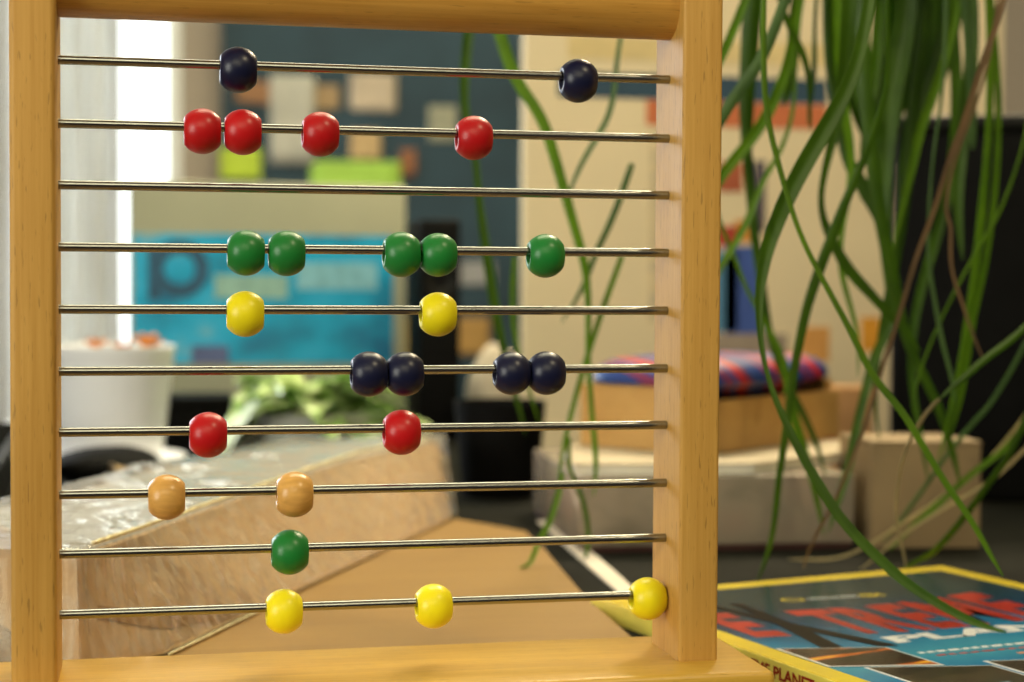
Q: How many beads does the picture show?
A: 25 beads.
